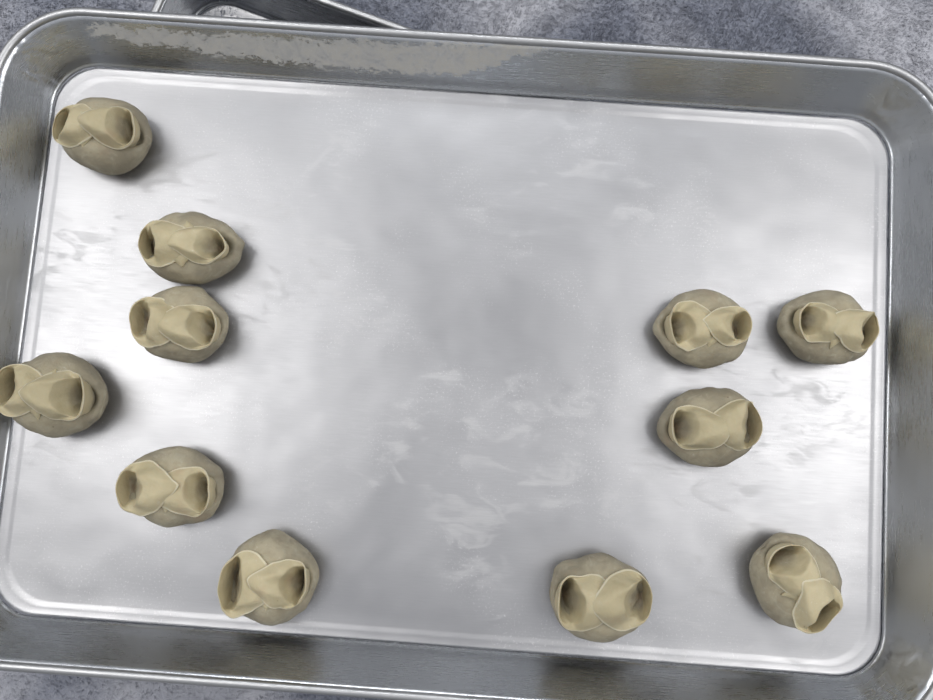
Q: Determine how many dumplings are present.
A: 11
